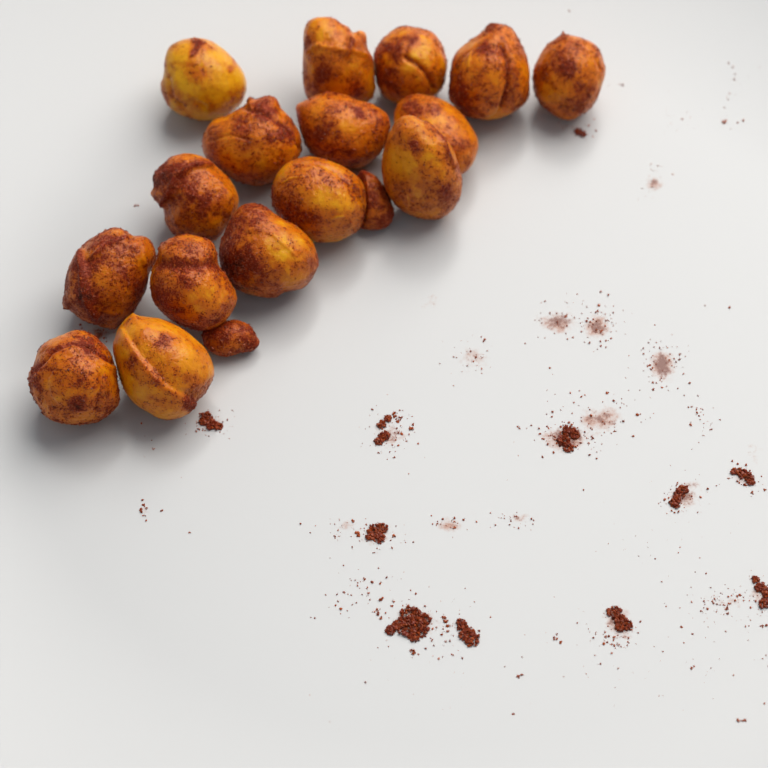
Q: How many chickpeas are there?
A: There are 17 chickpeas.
